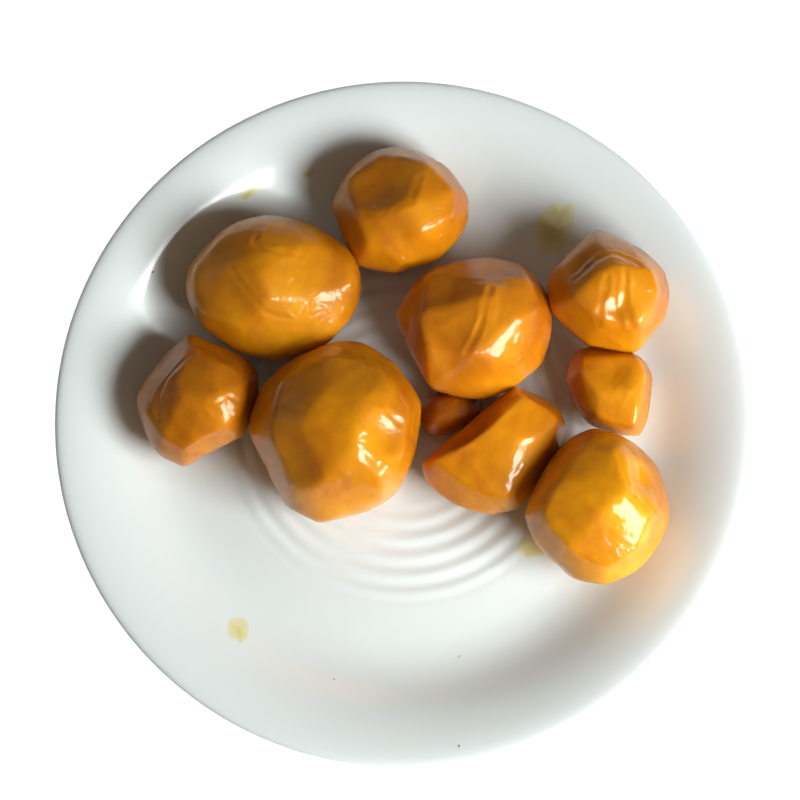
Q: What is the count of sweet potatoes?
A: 10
